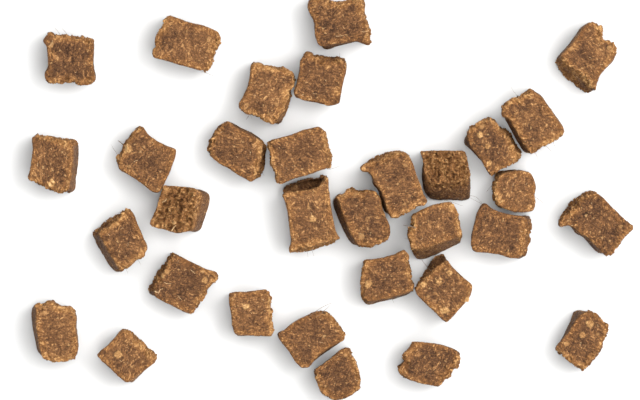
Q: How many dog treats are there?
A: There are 32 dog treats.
